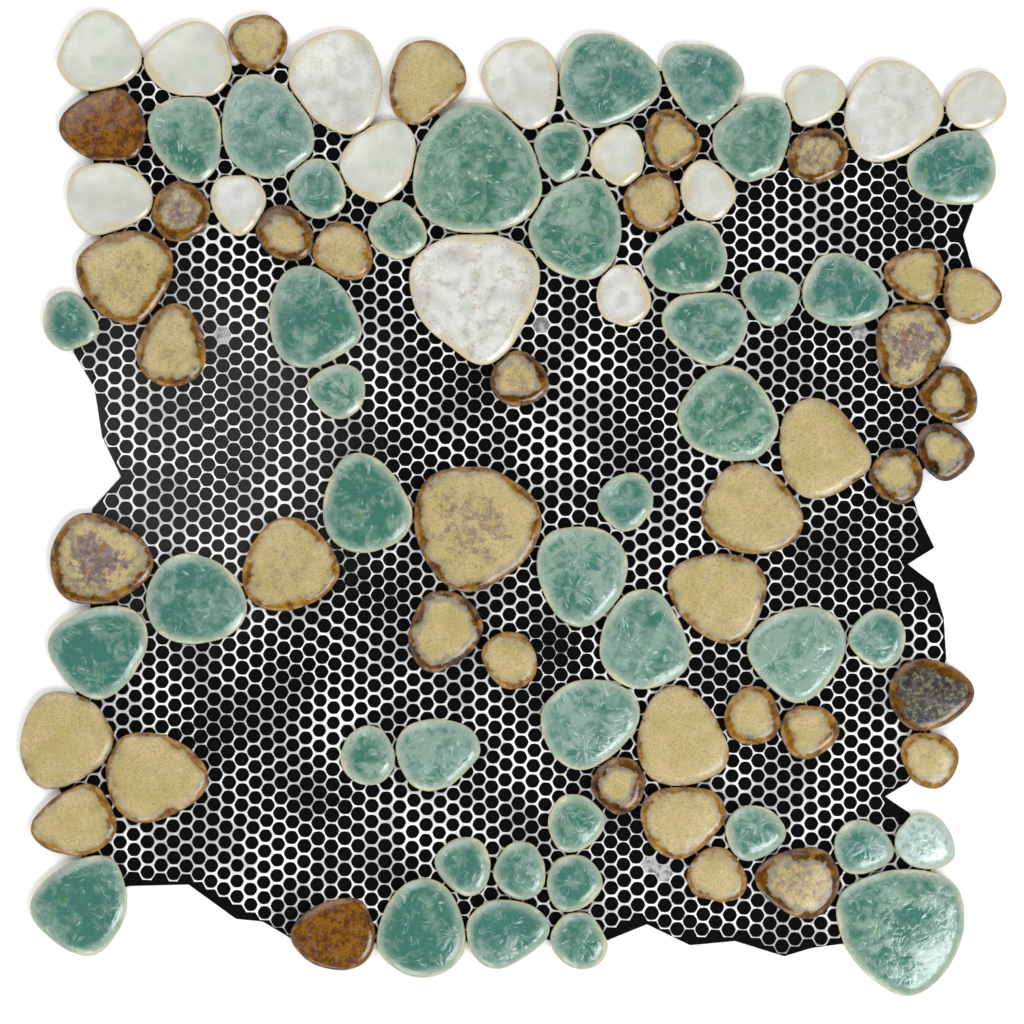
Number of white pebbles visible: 14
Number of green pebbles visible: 42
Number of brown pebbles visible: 39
